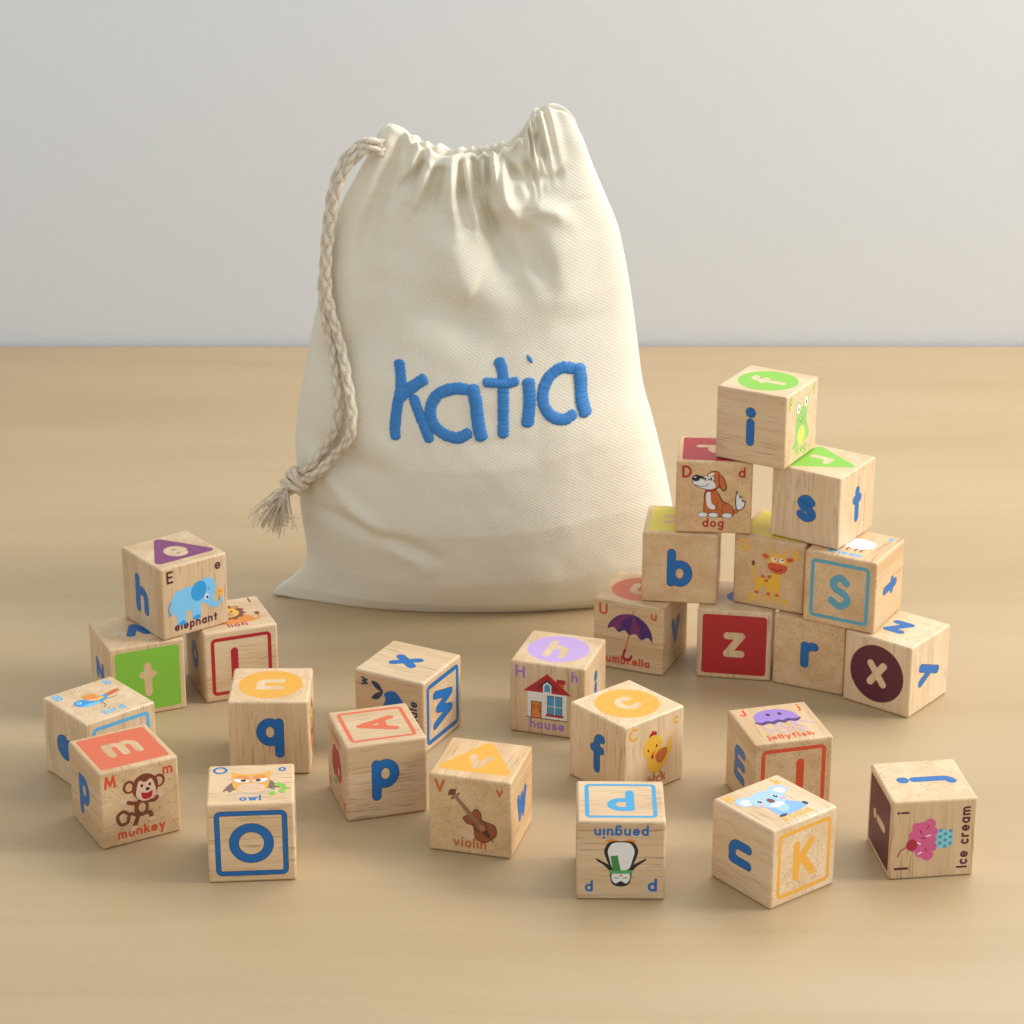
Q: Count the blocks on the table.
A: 26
